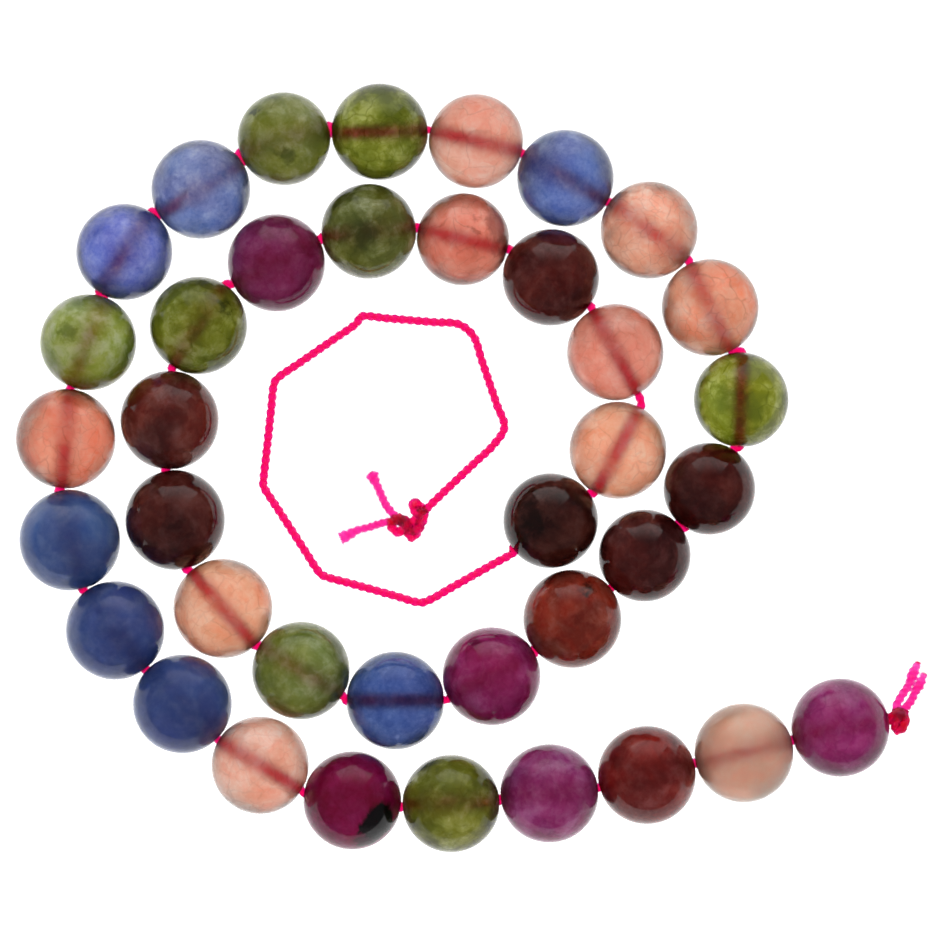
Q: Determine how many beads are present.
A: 38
